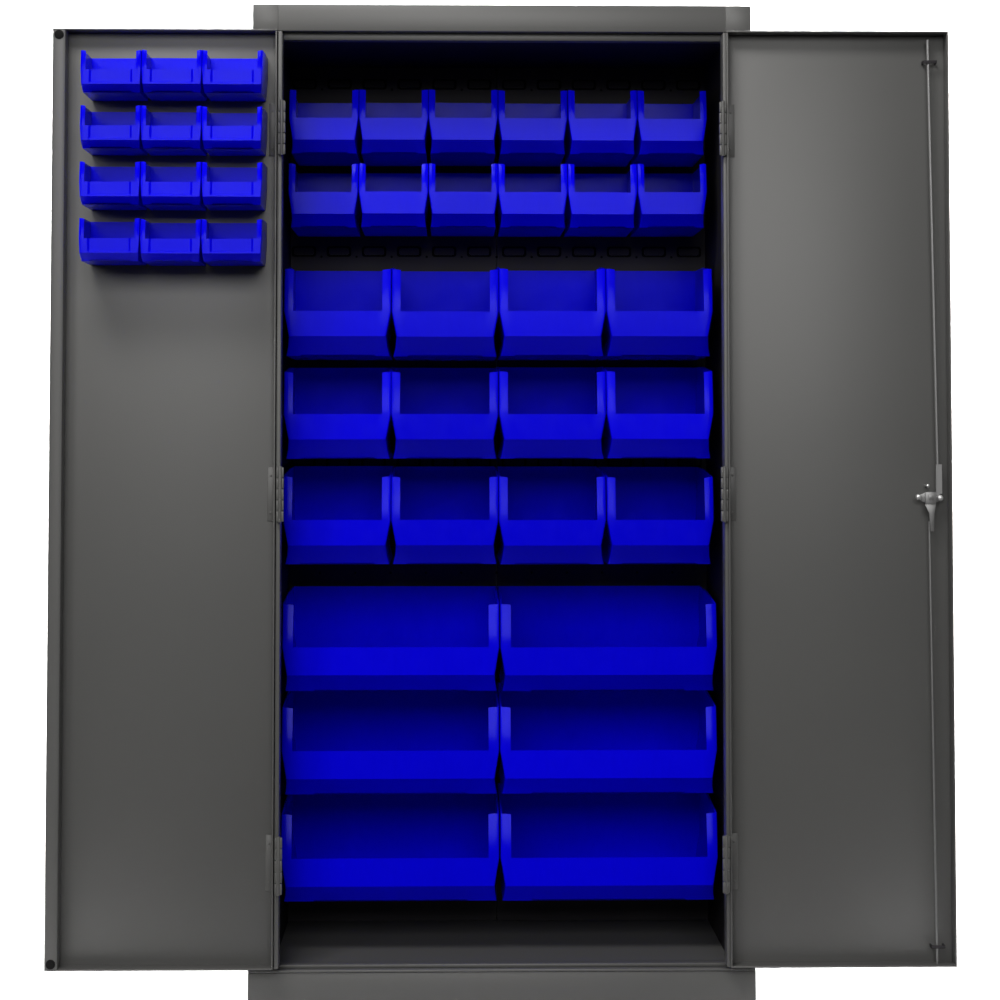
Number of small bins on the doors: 12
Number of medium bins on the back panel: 12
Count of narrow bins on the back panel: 12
